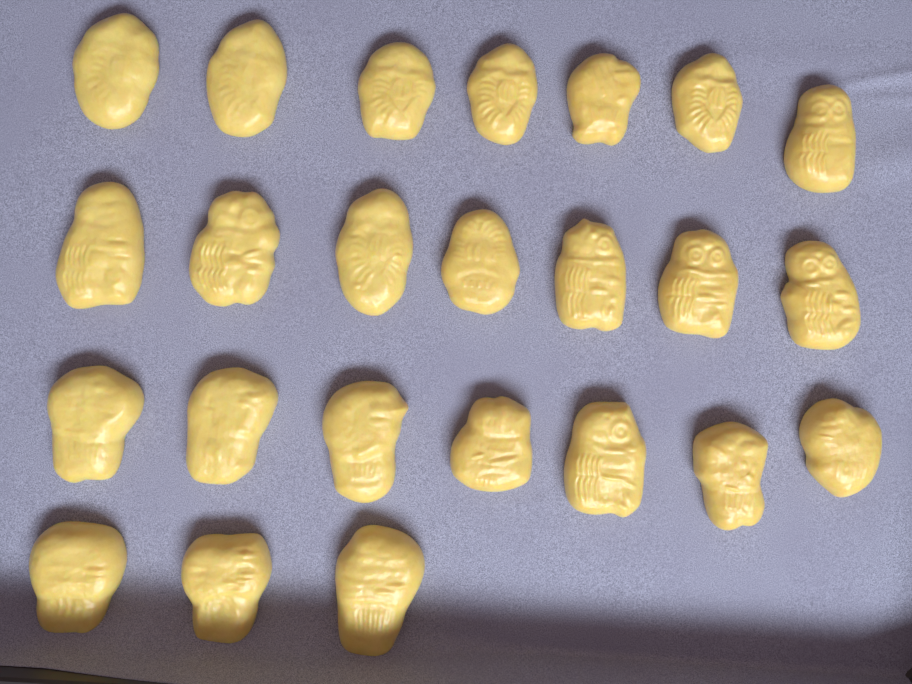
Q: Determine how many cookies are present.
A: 24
